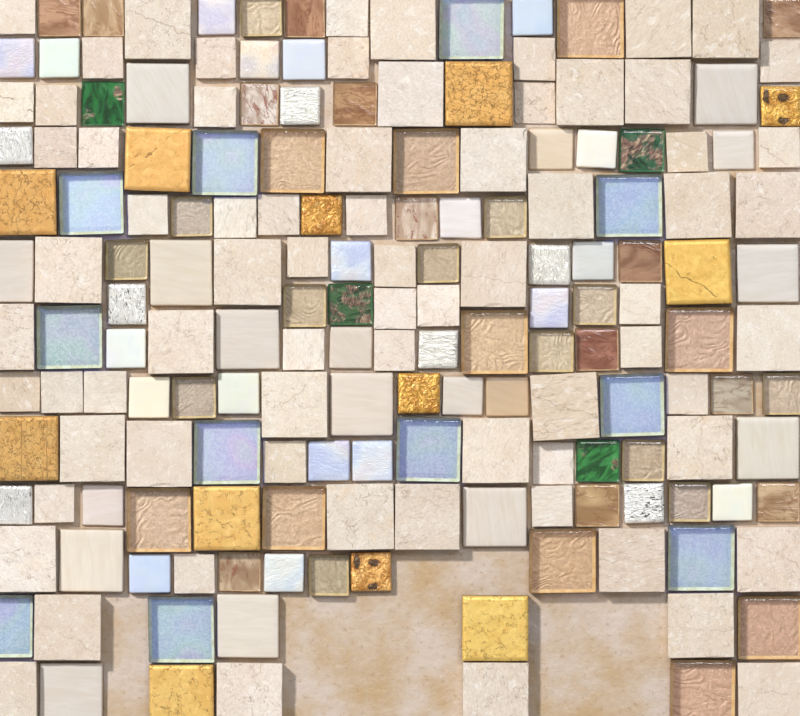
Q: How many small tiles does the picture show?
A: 102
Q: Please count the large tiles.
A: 76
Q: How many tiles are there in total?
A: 178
